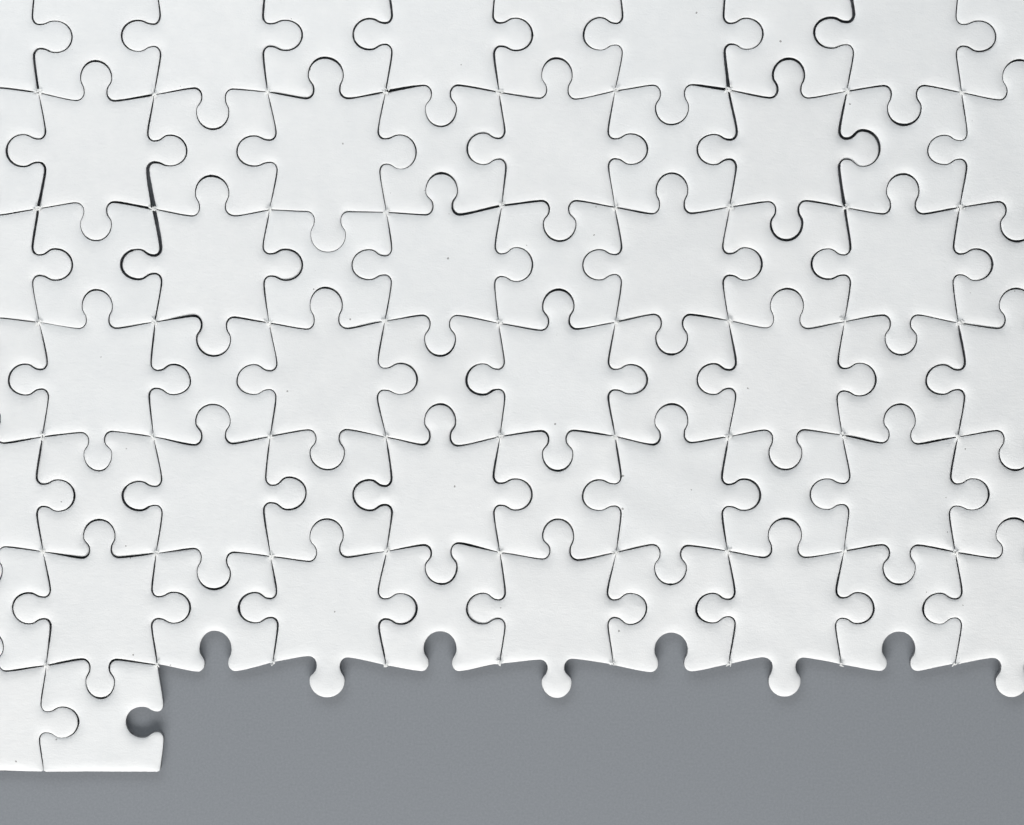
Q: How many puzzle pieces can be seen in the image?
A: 62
